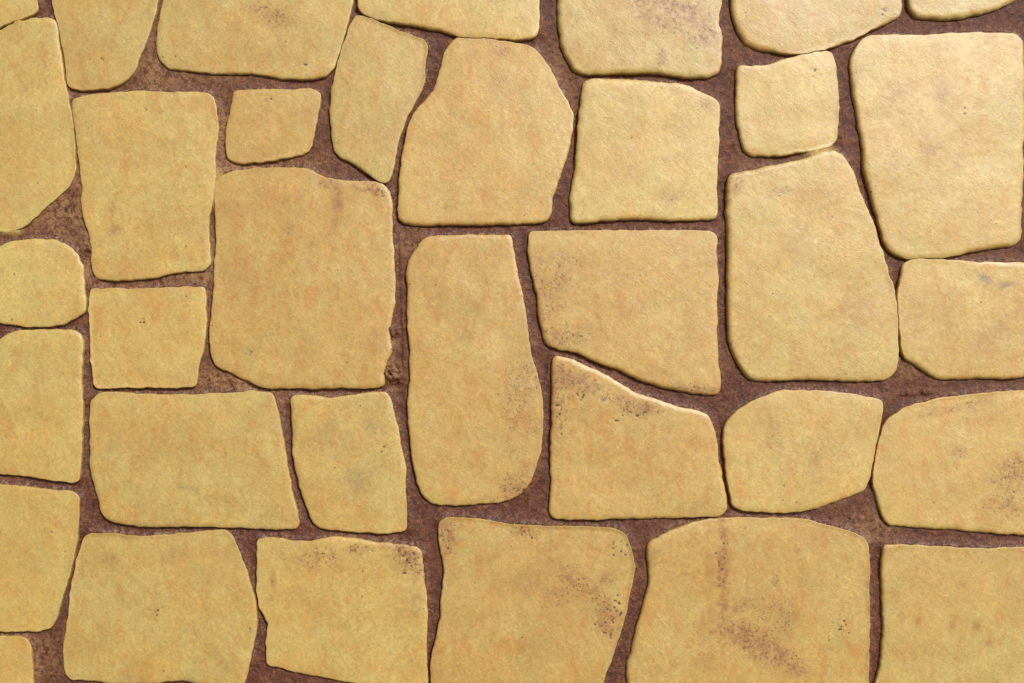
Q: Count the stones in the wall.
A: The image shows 35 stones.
